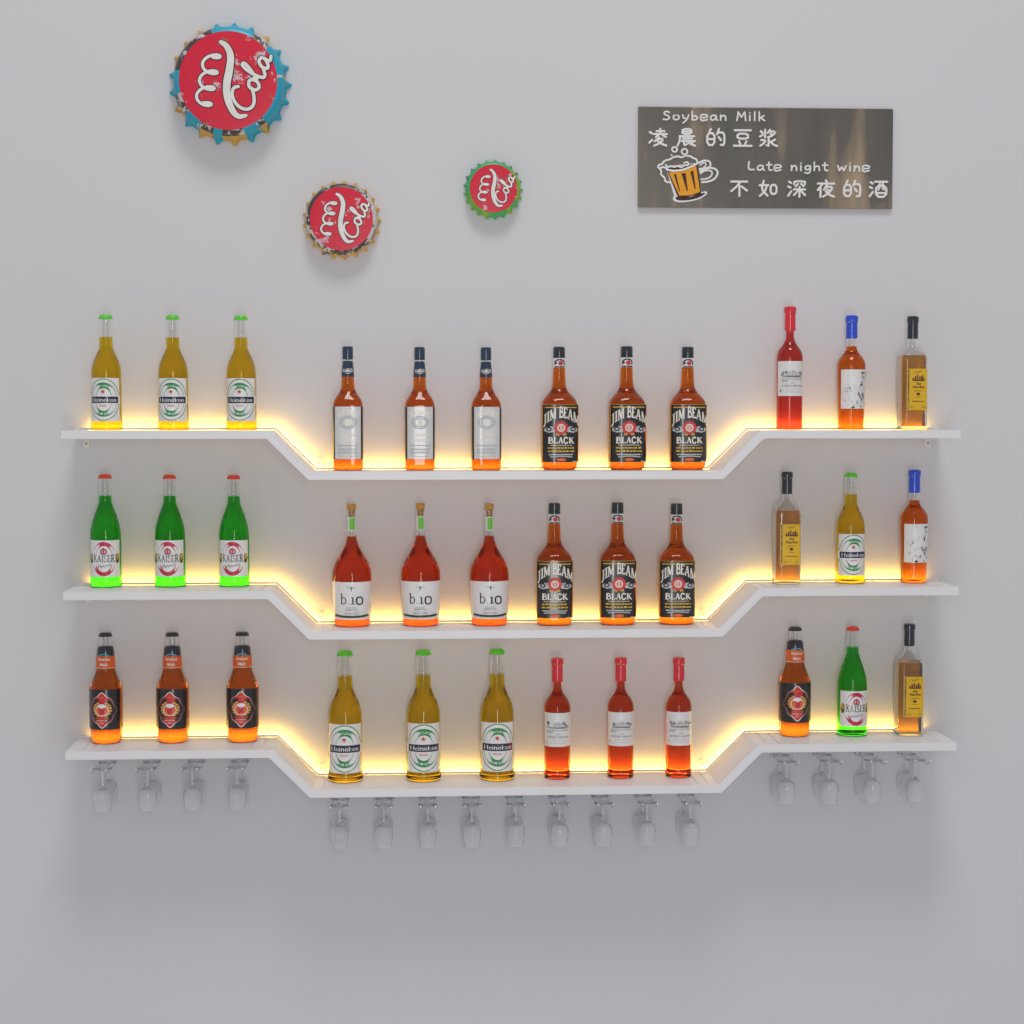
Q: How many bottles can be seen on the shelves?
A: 36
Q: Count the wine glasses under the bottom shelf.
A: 34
